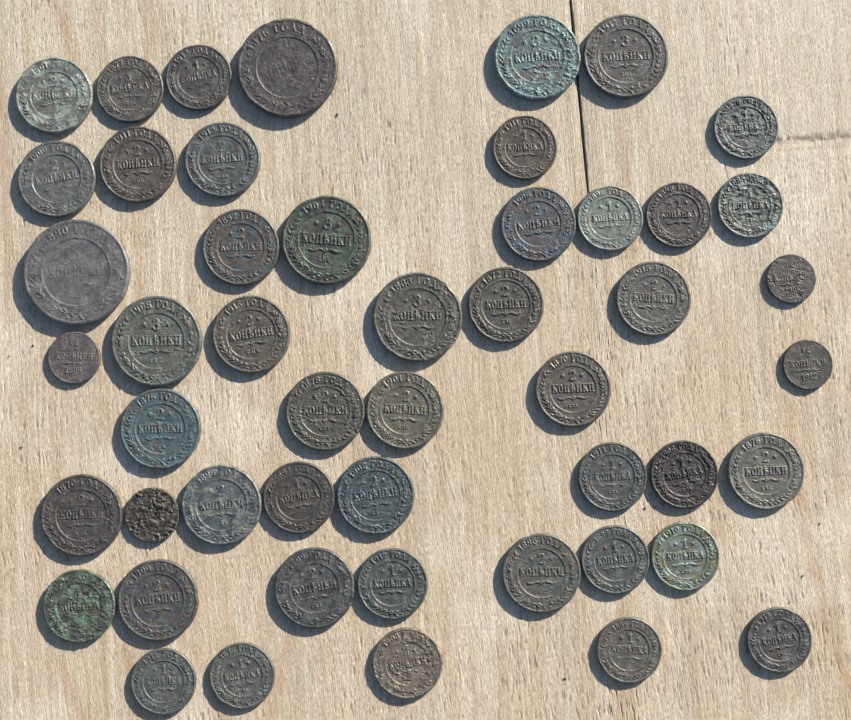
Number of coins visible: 50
